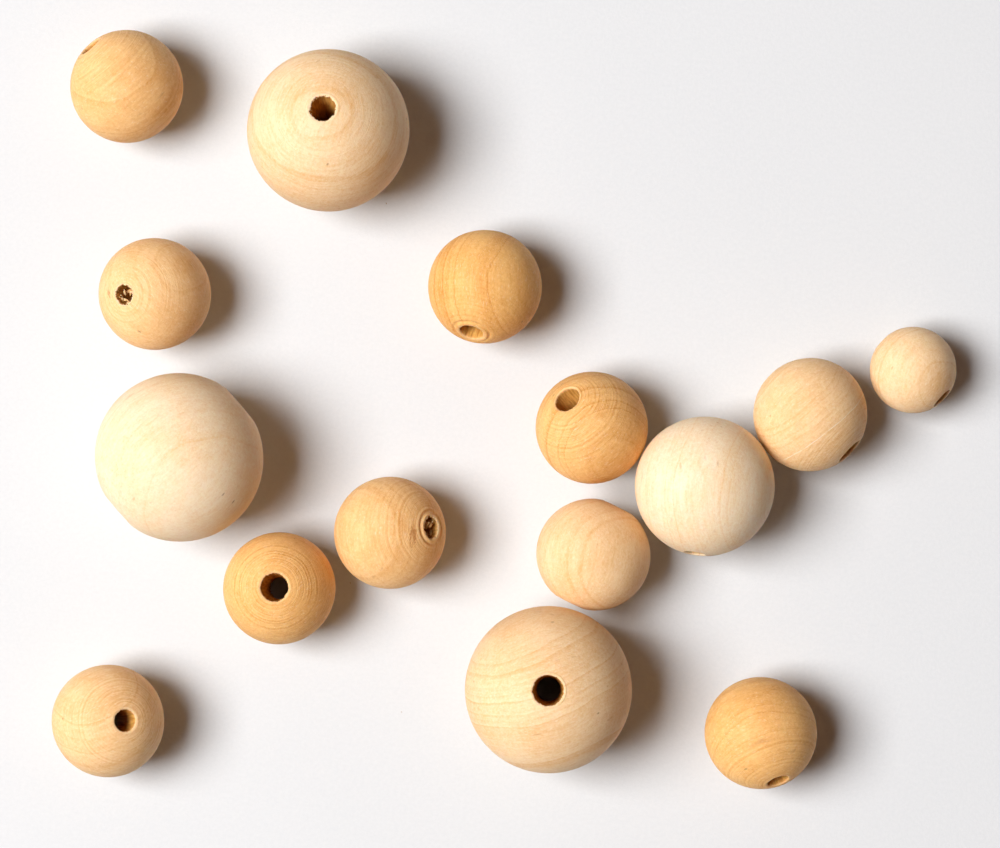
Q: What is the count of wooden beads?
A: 15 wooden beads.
